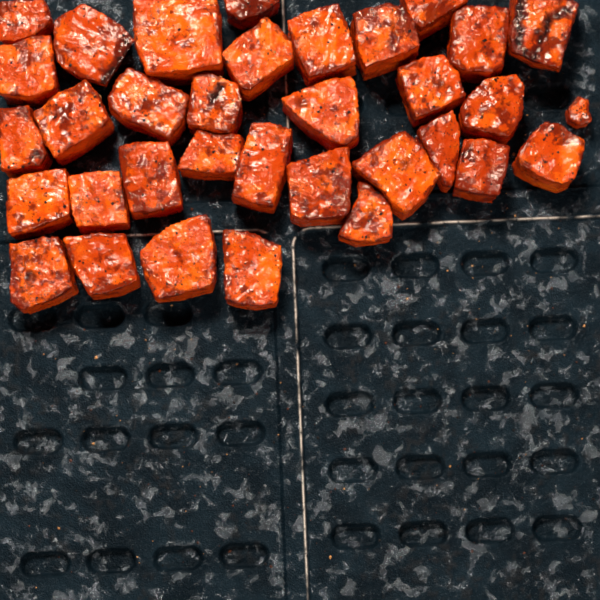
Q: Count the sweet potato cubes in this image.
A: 34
